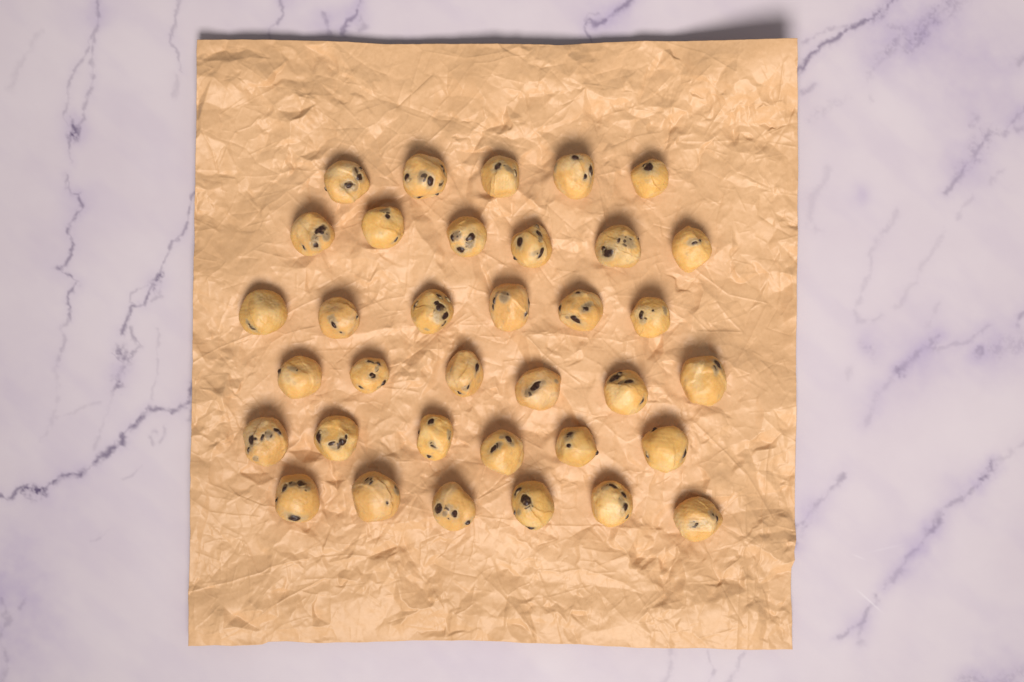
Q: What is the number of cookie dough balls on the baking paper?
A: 35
